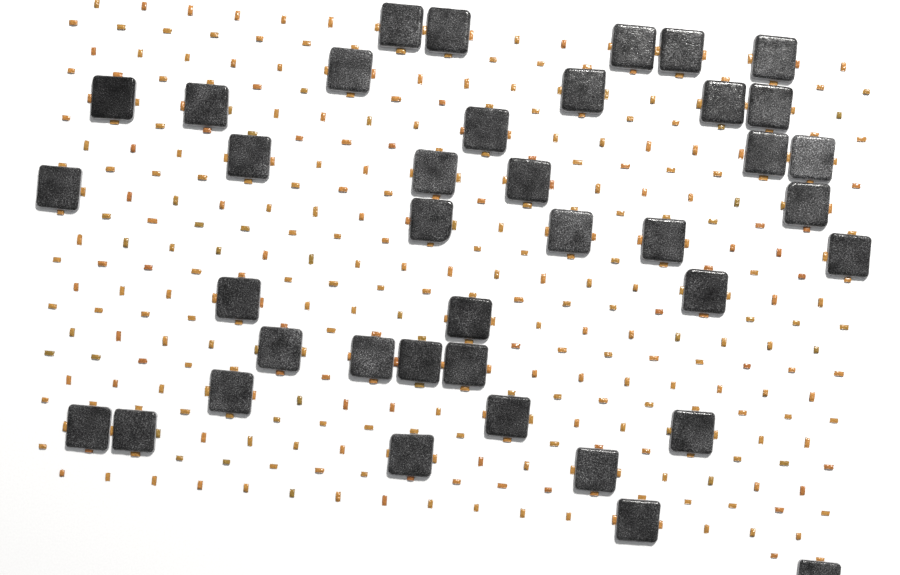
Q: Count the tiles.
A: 39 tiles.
